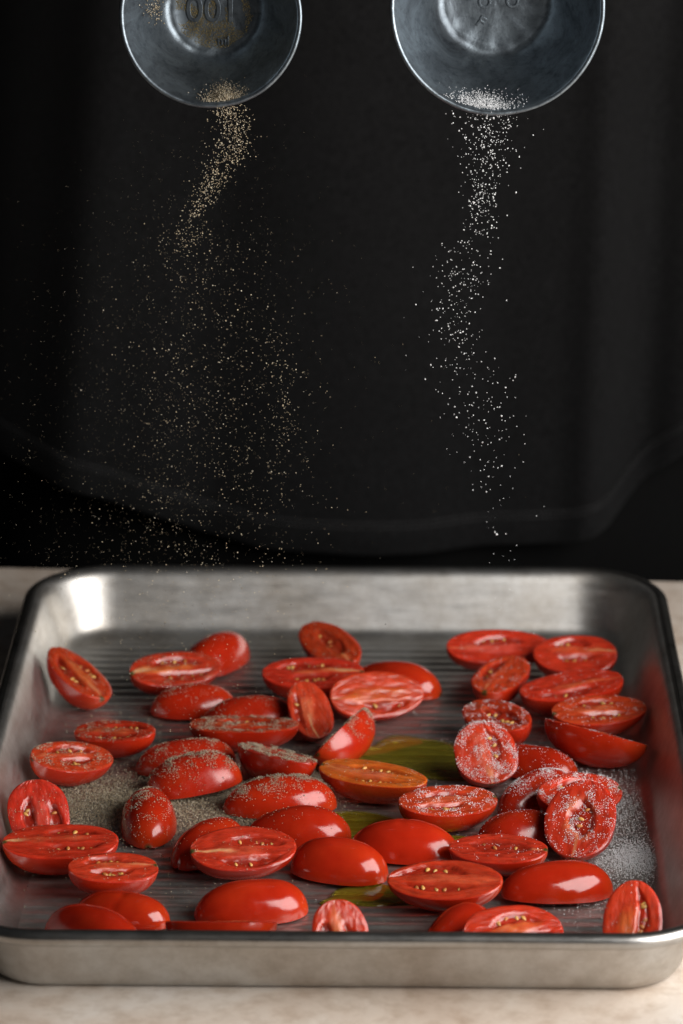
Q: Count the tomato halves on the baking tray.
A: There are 53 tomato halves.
